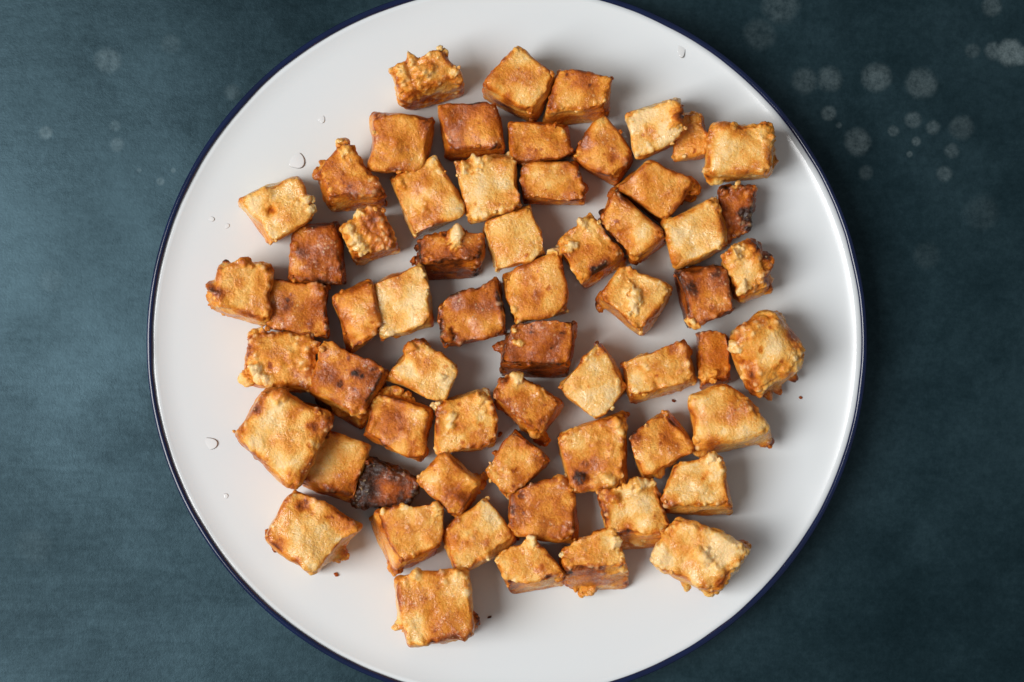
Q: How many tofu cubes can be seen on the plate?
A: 62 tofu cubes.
